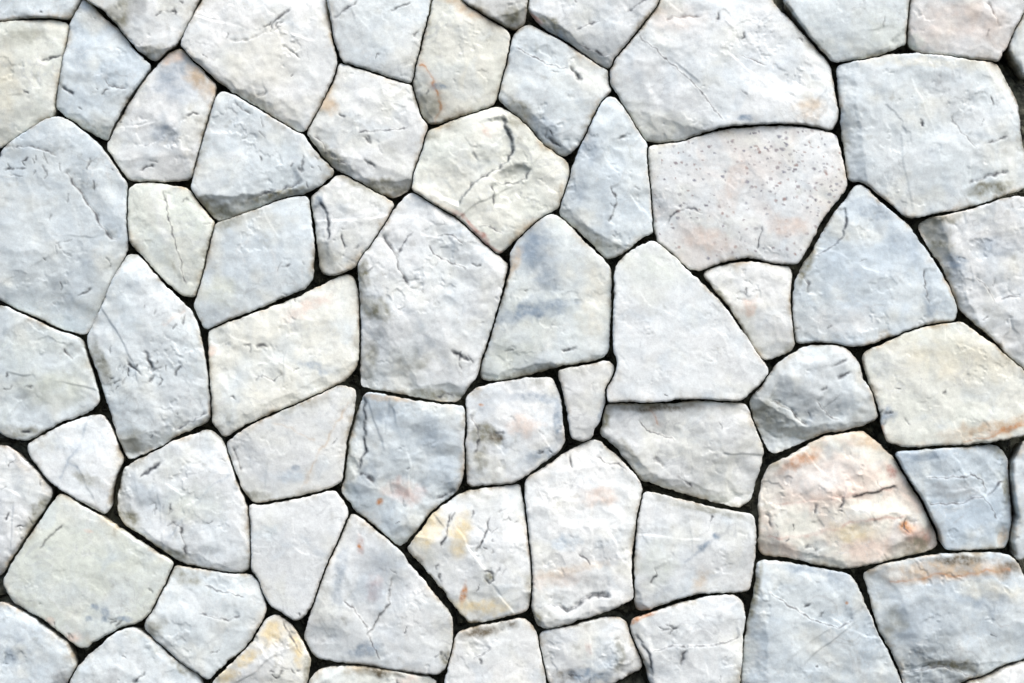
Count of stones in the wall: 64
